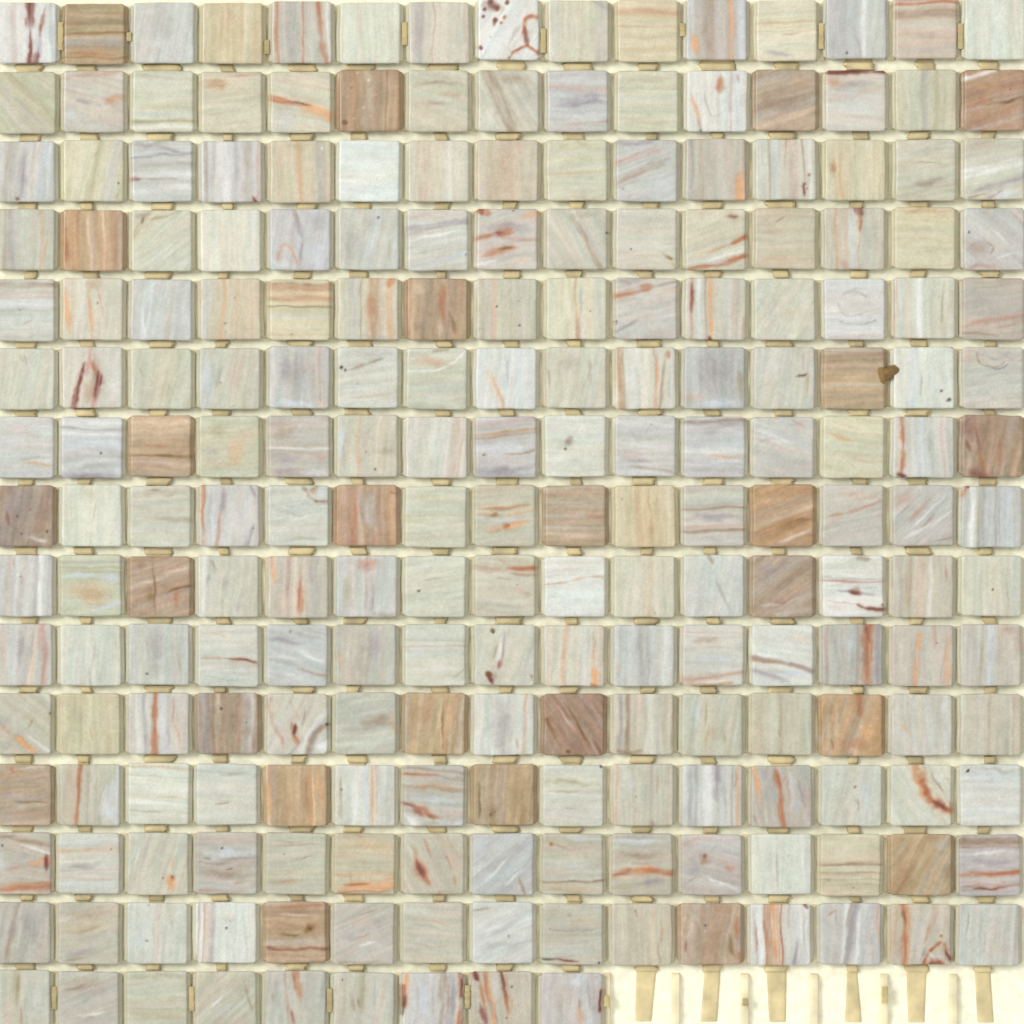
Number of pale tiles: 194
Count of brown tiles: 25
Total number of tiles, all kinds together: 219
